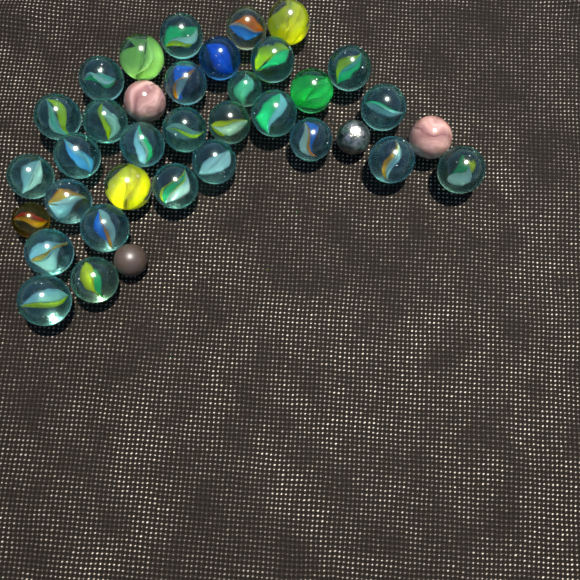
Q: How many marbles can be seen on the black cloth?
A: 36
